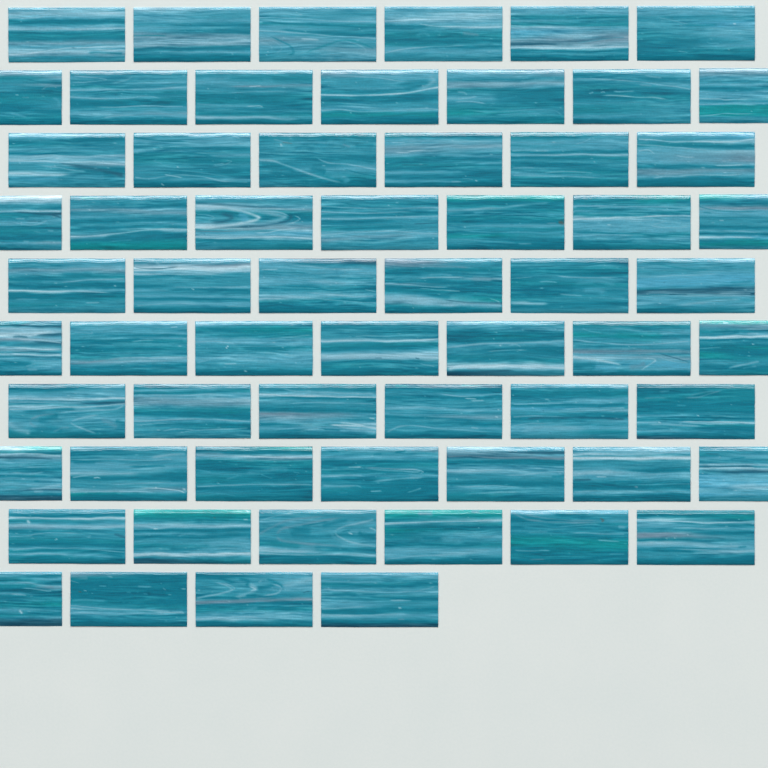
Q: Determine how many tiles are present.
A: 62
